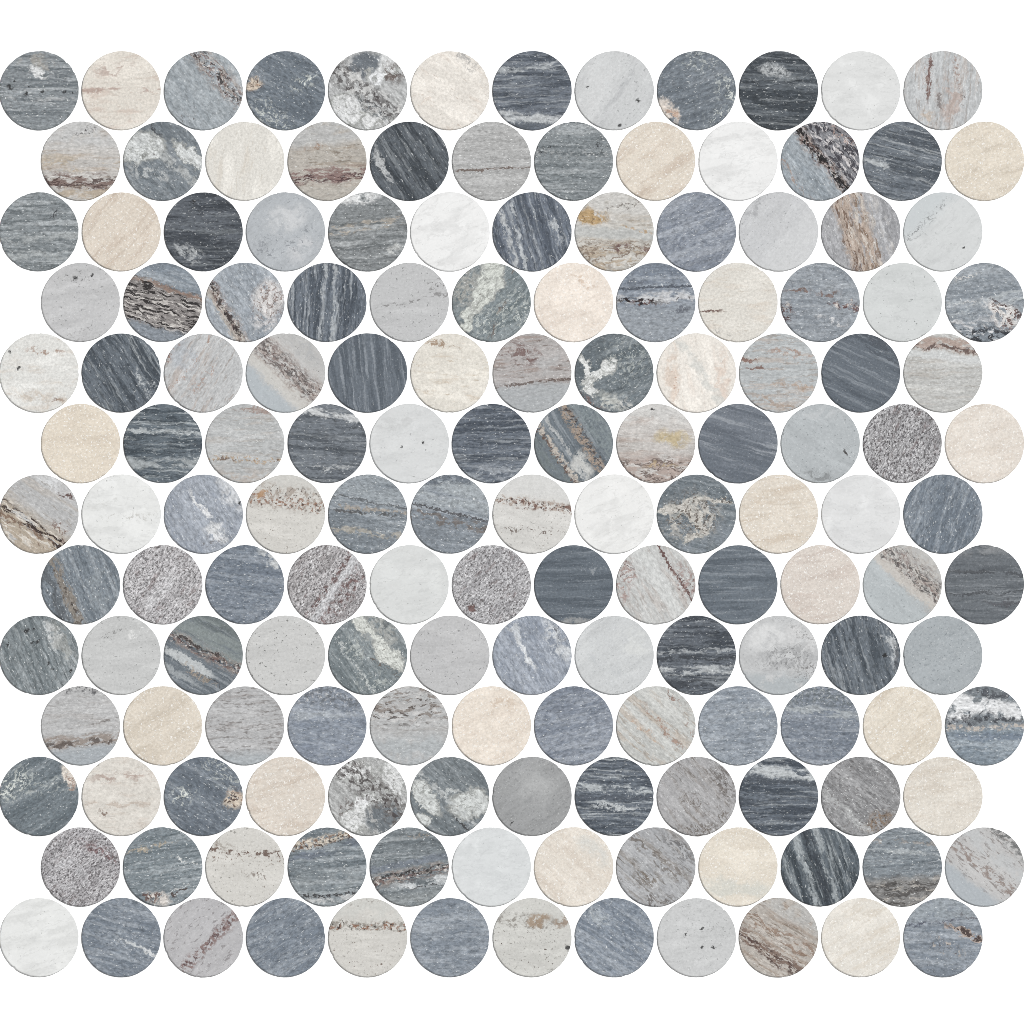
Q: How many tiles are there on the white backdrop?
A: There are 156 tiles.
